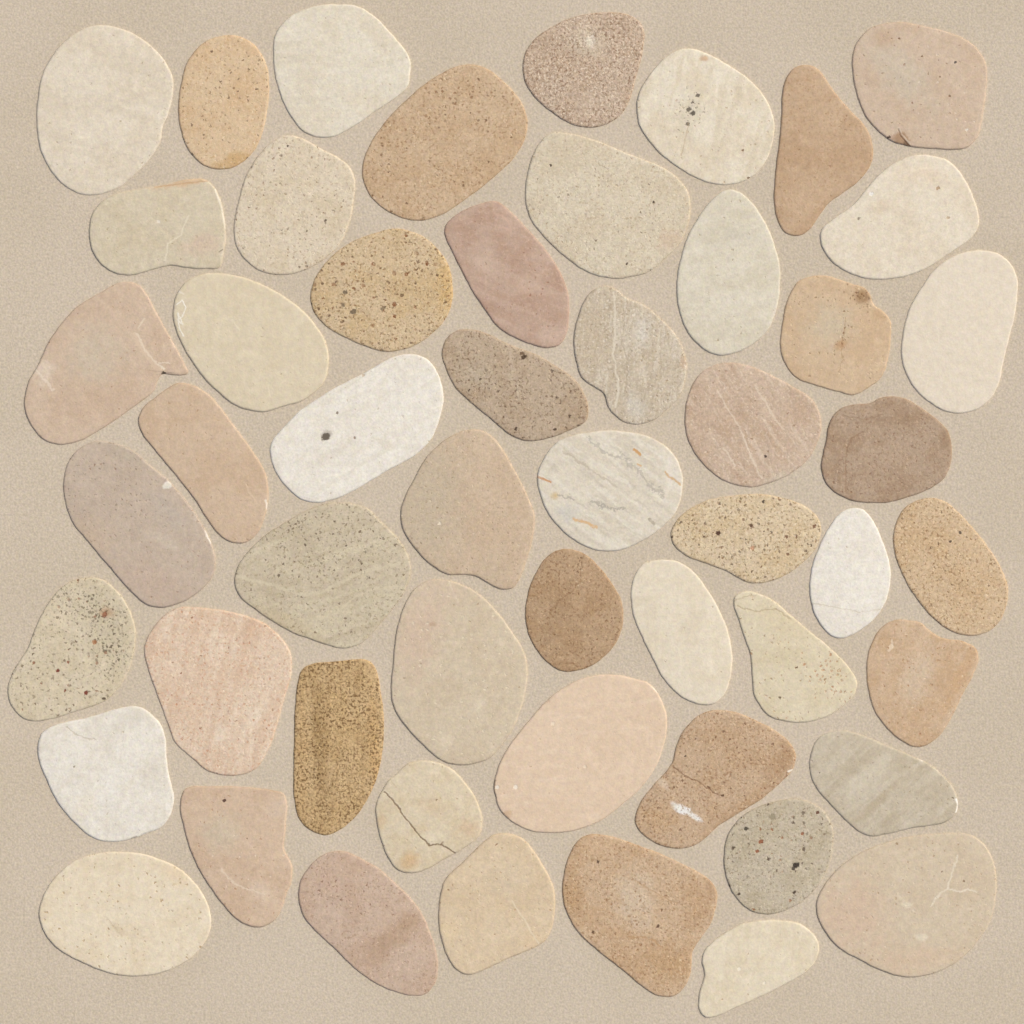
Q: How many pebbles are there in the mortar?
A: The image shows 53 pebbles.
